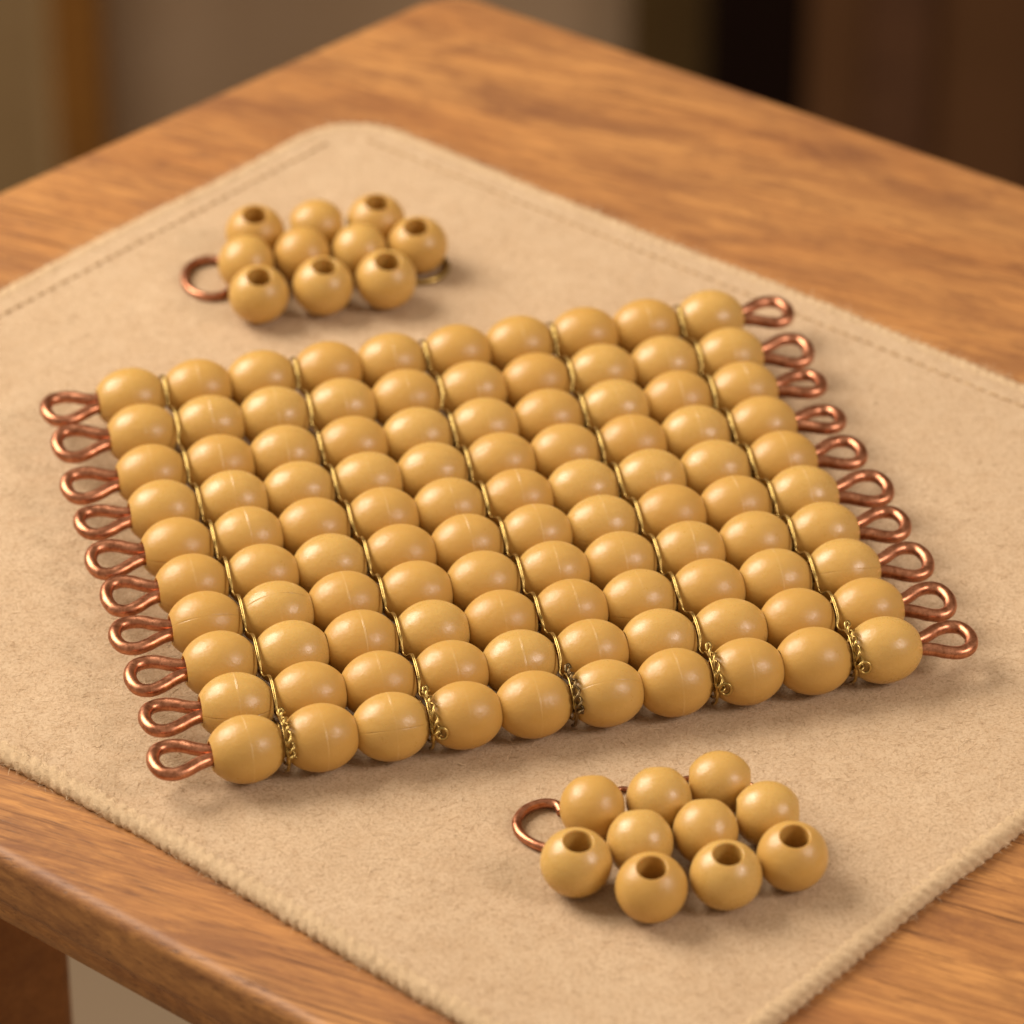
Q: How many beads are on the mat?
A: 120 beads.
